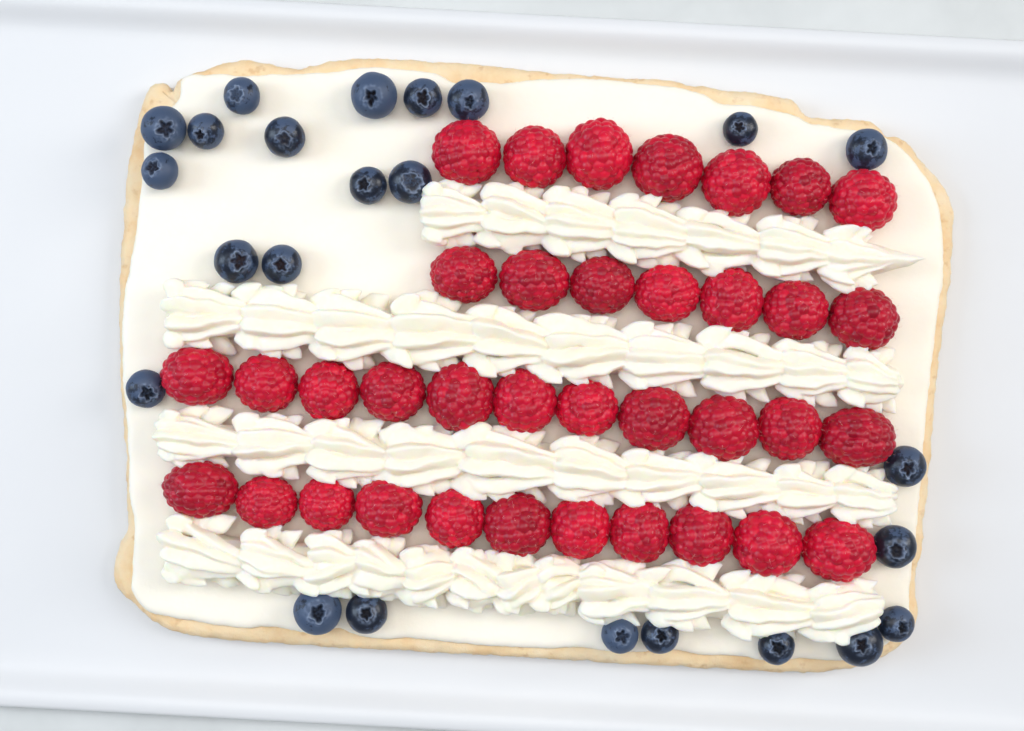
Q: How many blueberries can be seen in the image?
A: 24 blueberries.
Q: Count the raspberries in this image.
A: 36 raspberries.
